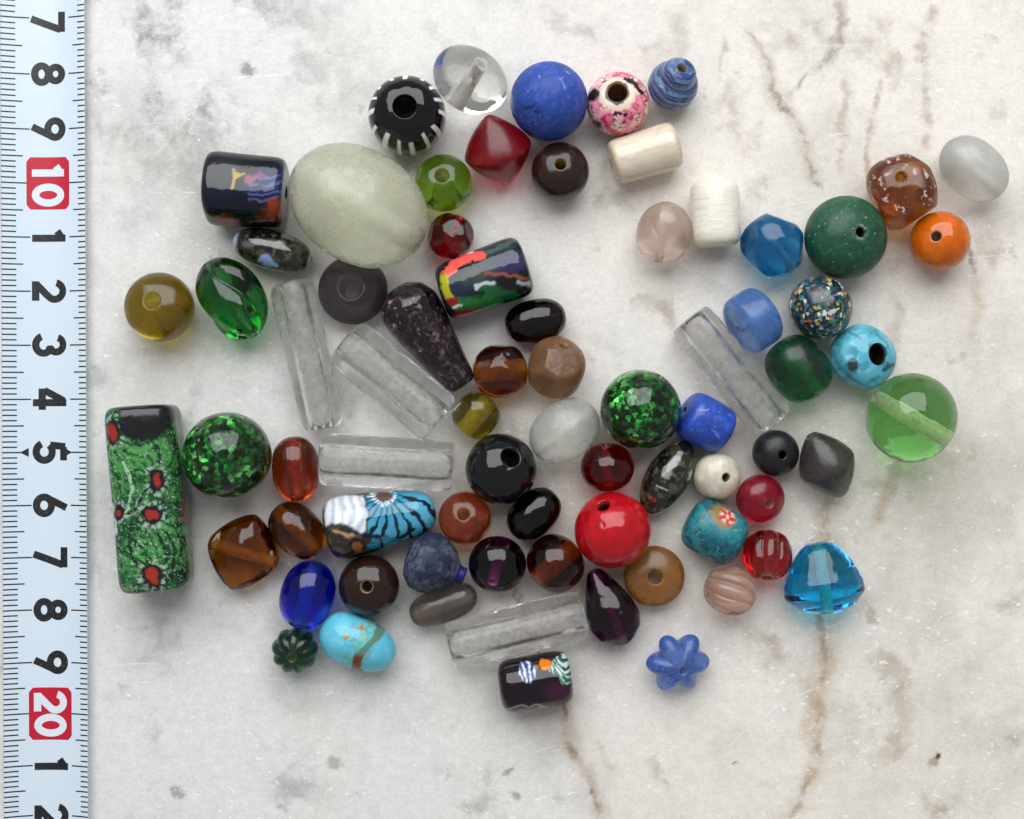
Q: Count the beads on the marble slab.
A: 74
